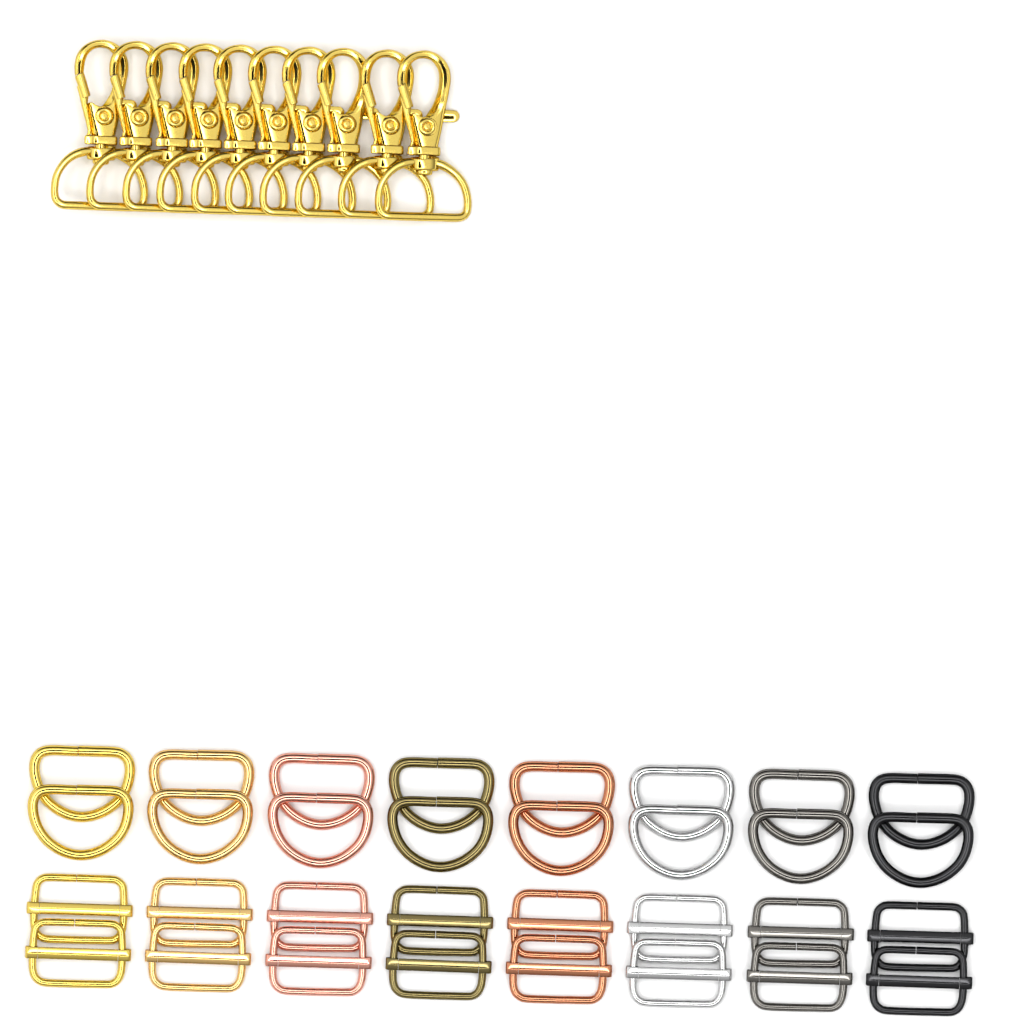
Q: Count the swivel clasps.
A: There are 10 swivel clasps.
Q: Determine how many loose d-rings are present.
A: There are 16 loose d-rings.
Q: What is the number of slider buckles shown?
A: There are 16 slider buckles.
